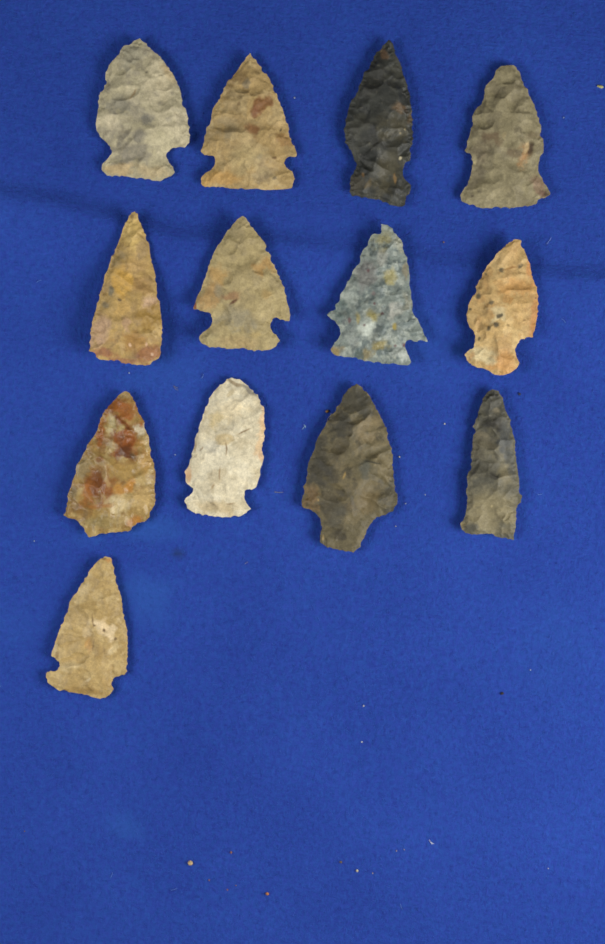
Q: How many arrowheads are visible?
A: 13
